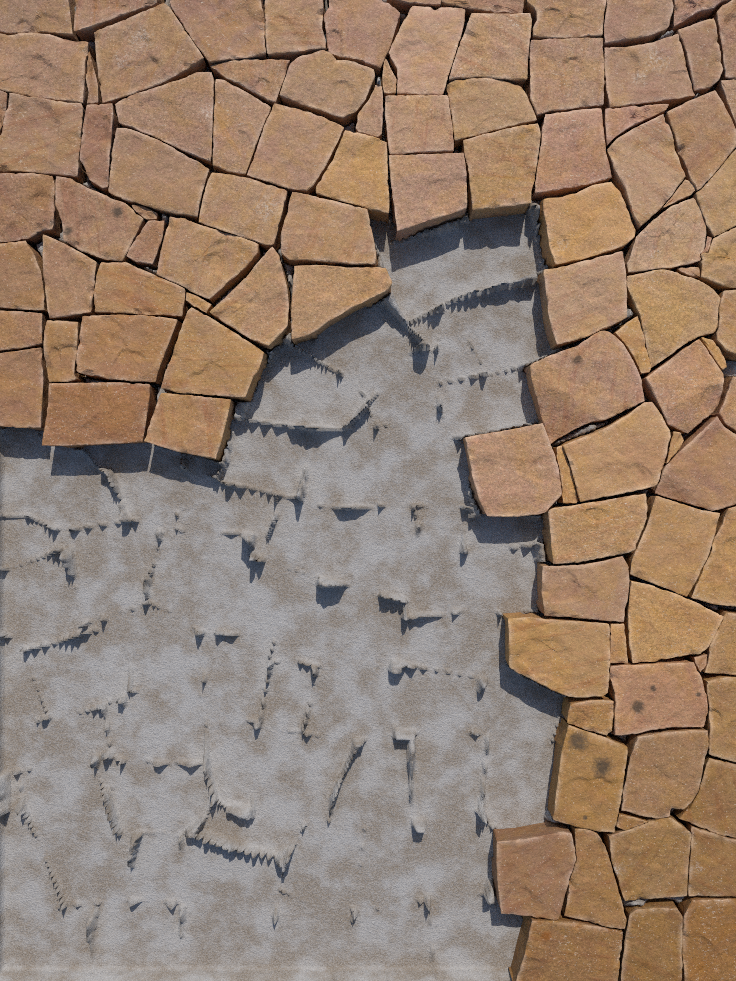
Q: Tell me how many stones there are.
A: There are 103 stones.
